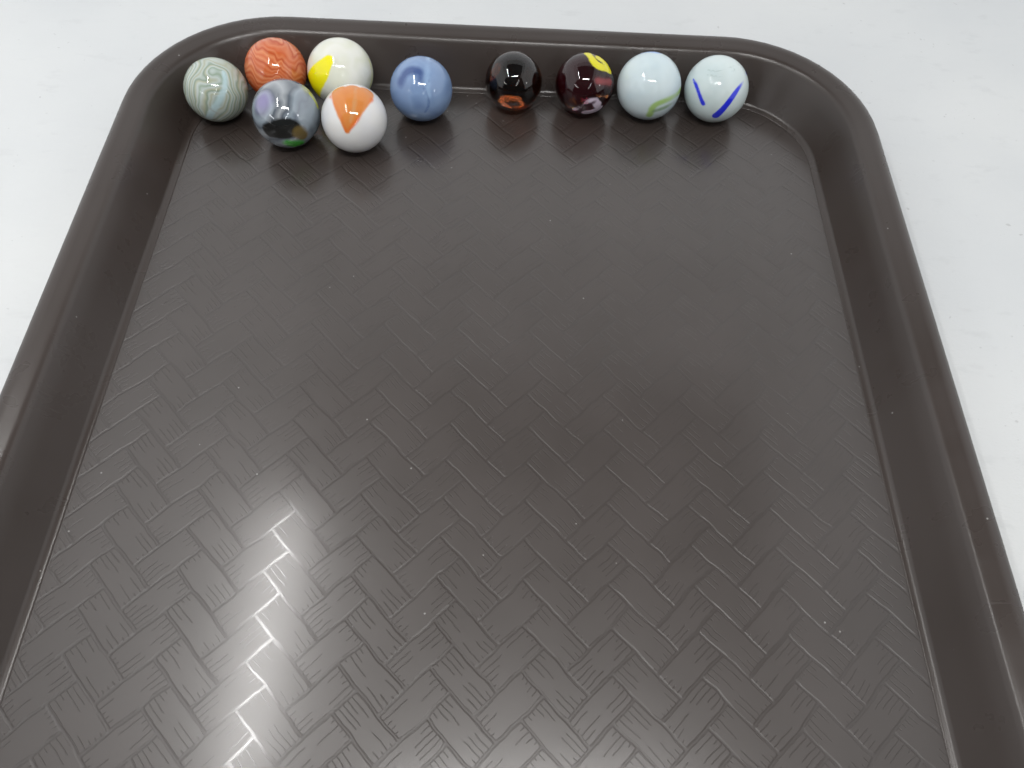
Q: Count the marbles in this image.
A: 10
